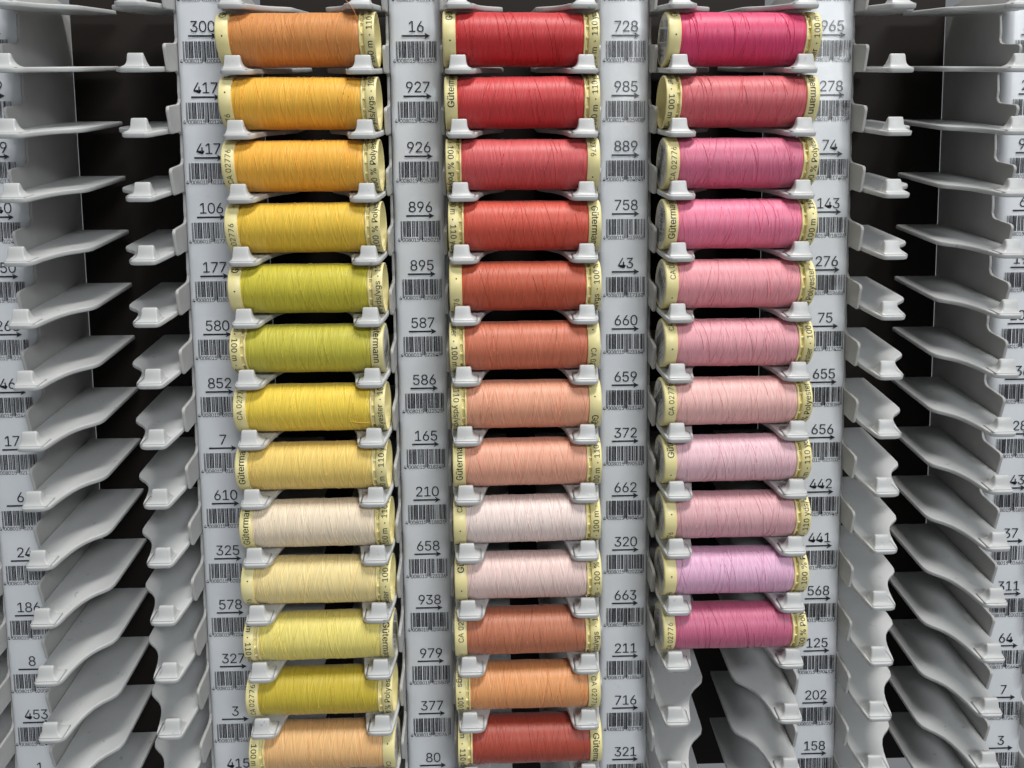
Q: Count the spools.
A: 37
